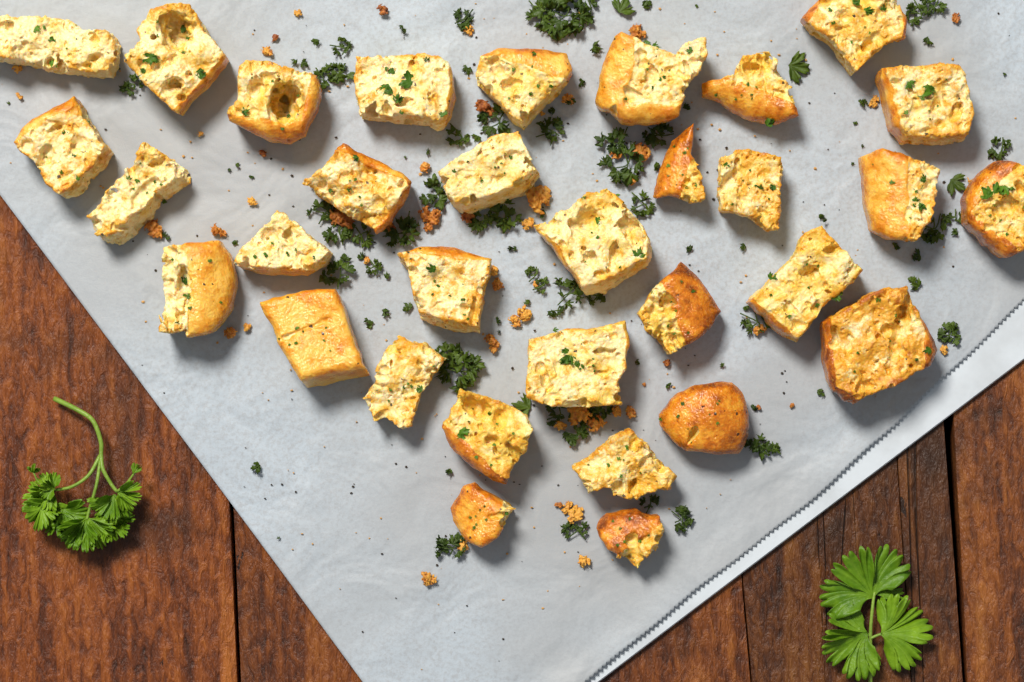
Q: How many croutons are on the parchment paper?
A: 32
